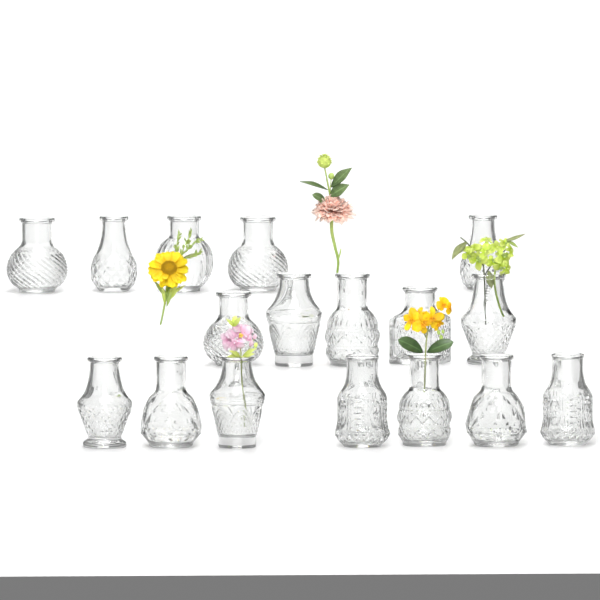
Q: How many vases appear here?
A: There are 17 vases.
